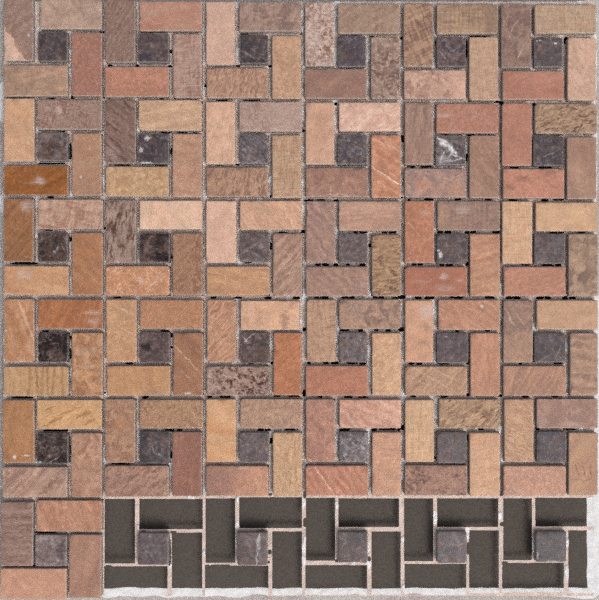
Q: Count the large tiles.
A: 124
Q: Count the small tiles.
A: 36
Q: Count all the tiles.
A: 160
